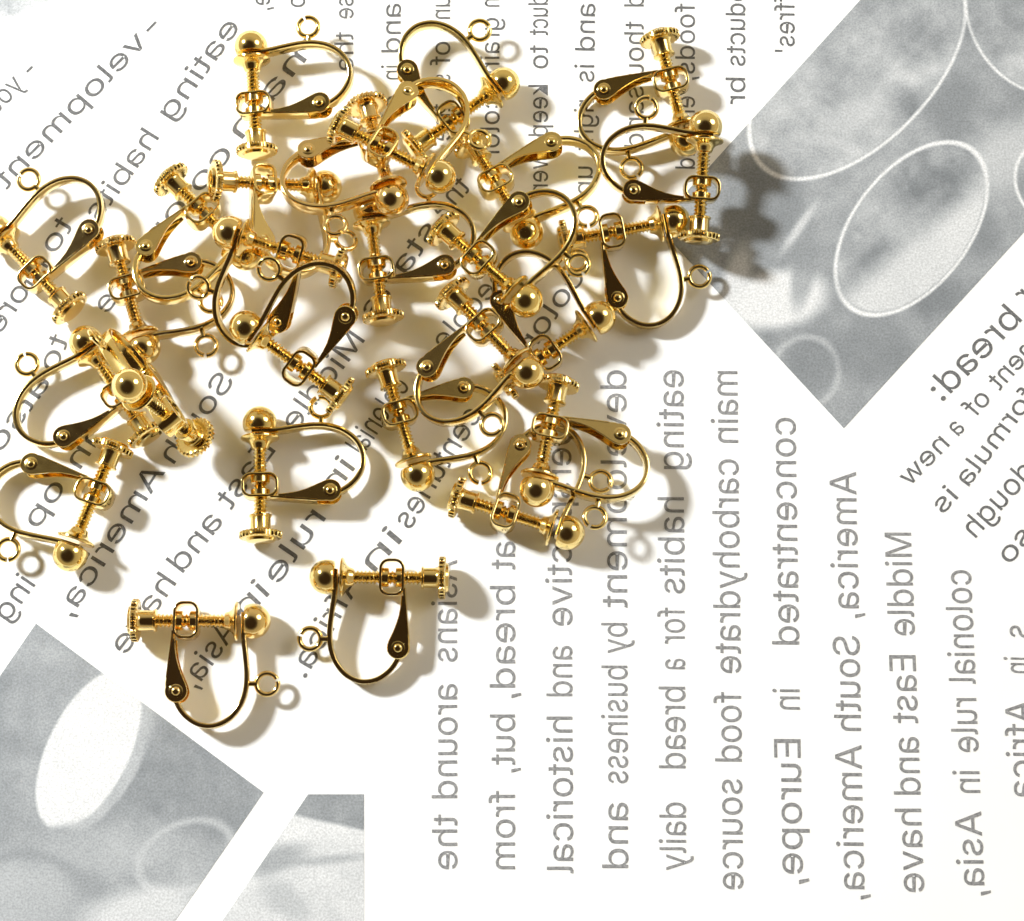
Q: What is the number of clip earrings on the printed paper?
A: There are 27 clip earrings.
